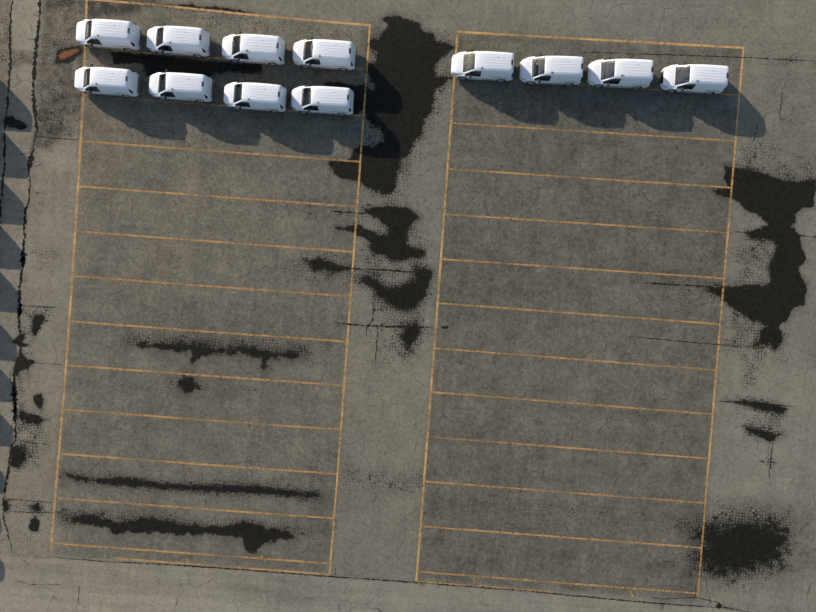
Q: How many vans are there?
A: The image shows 12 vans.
